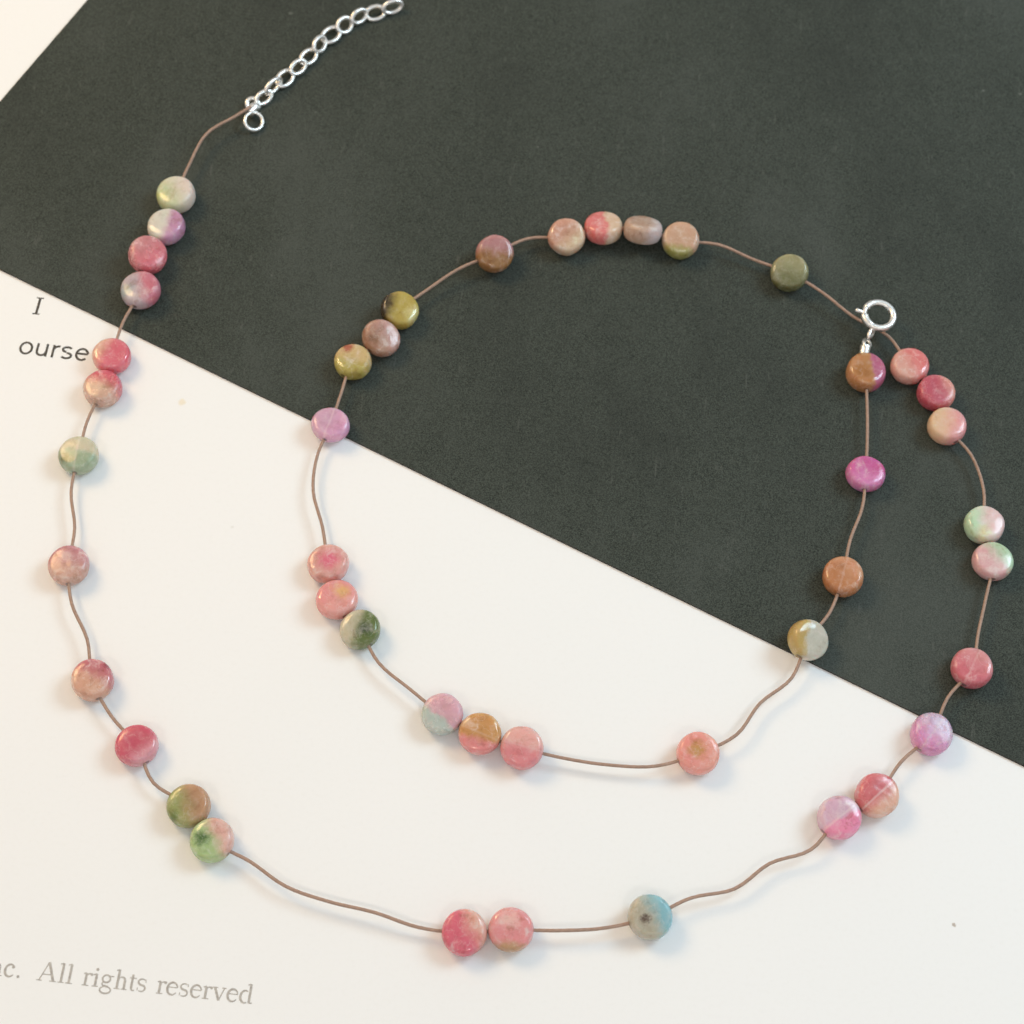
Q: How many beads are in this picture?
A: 45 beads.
